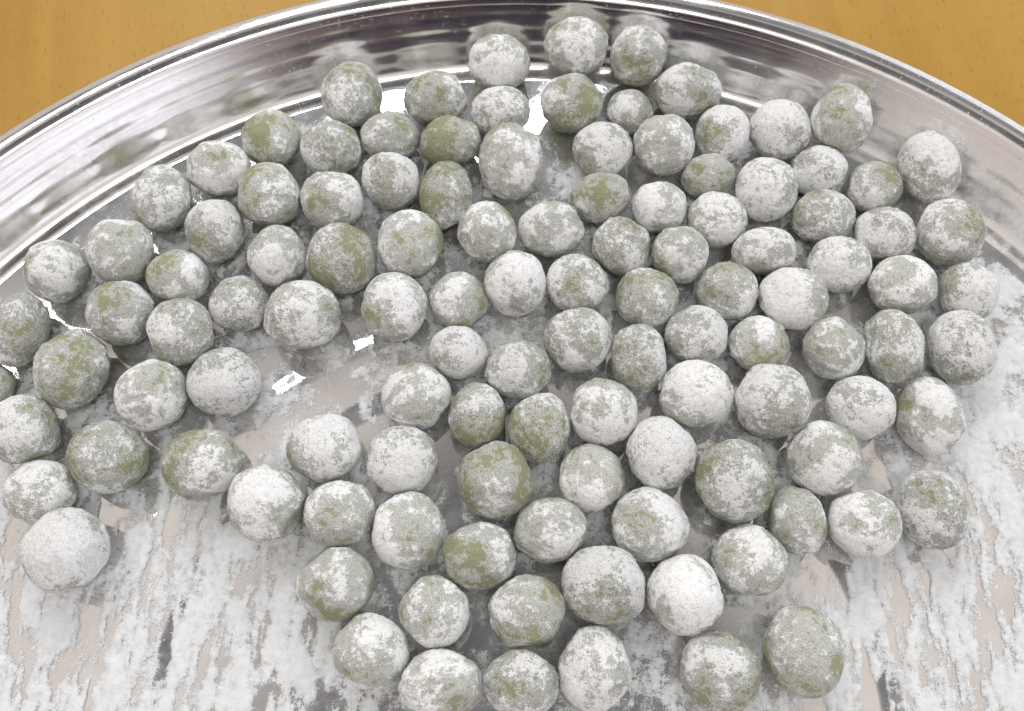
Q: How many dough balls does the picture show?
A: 117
